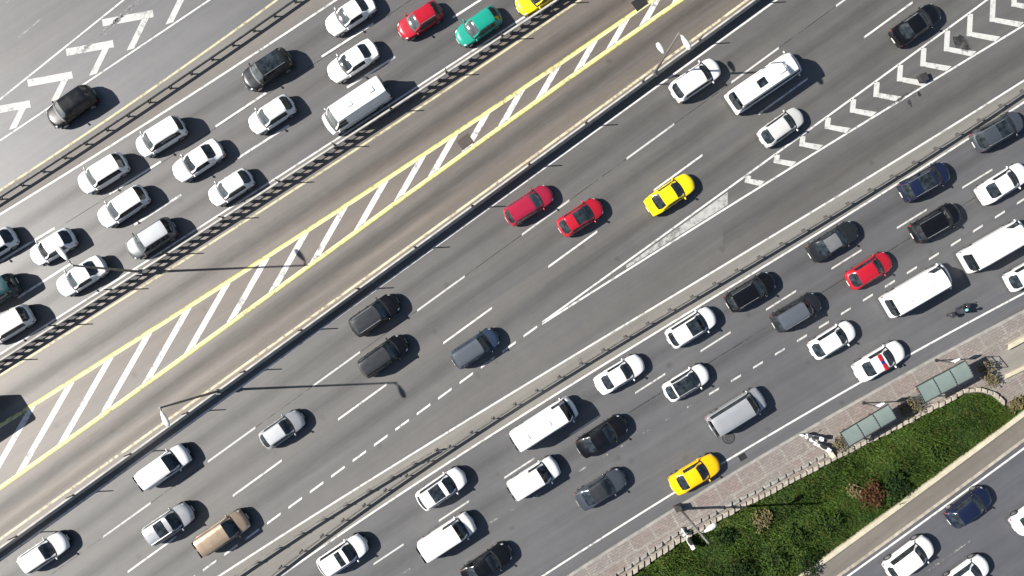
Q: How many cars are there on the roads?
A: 55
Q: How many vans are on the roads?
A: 10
